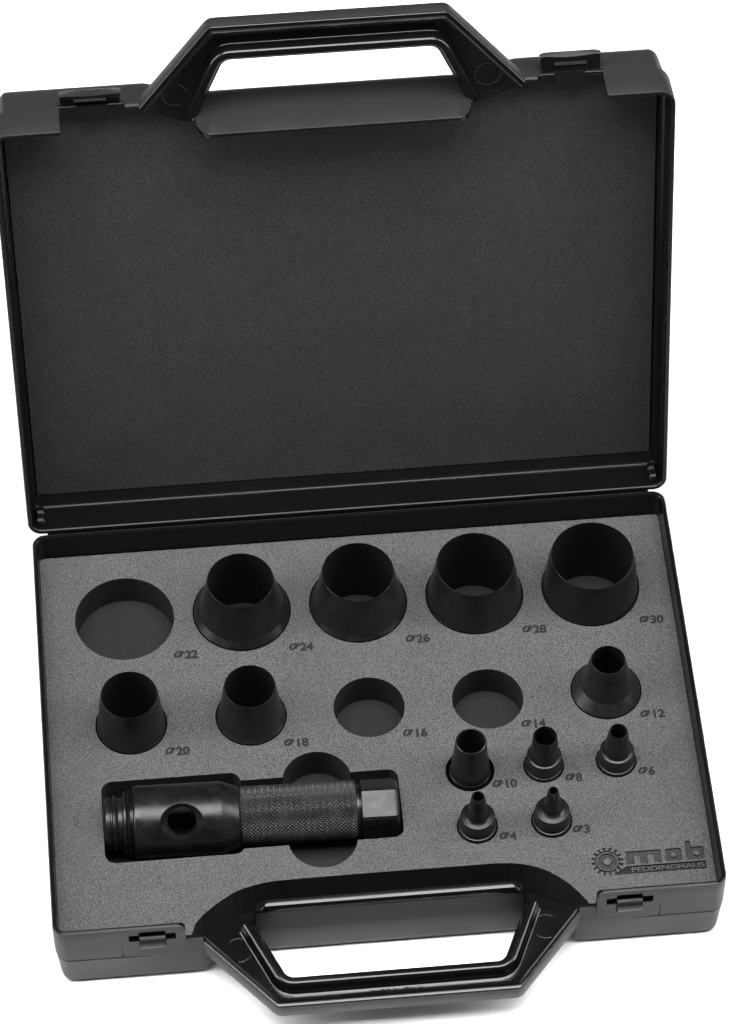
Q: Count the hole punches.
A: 12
